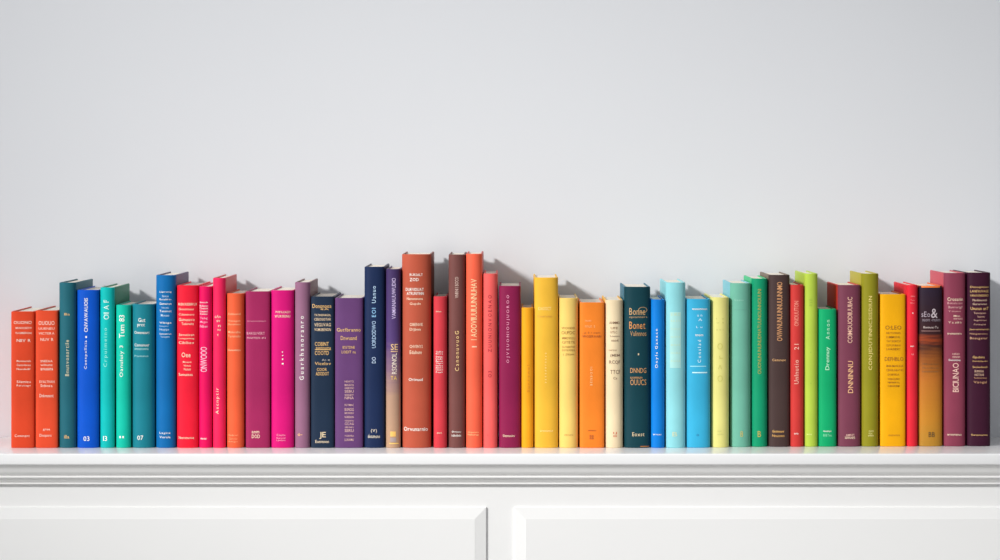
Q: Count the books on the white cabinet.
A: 48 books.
